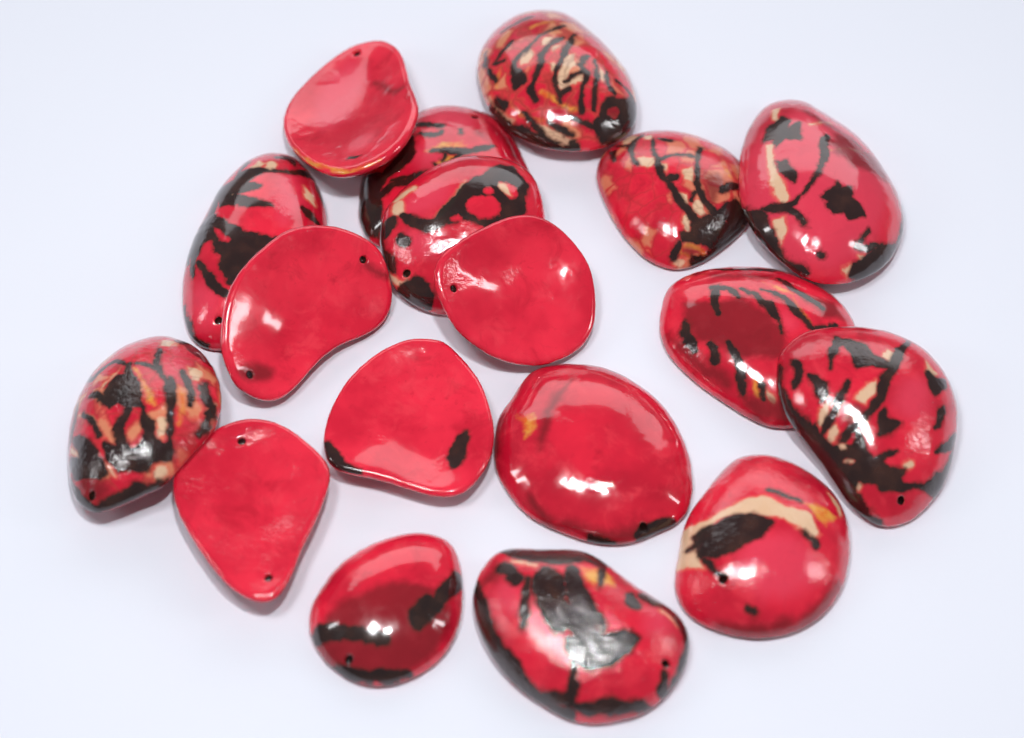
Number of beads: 18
